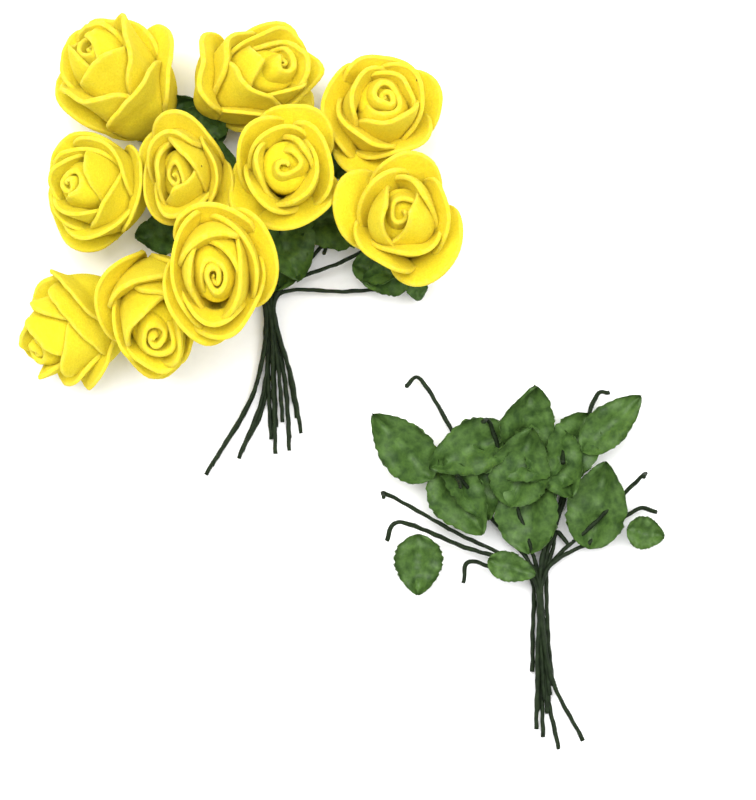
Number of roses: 10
